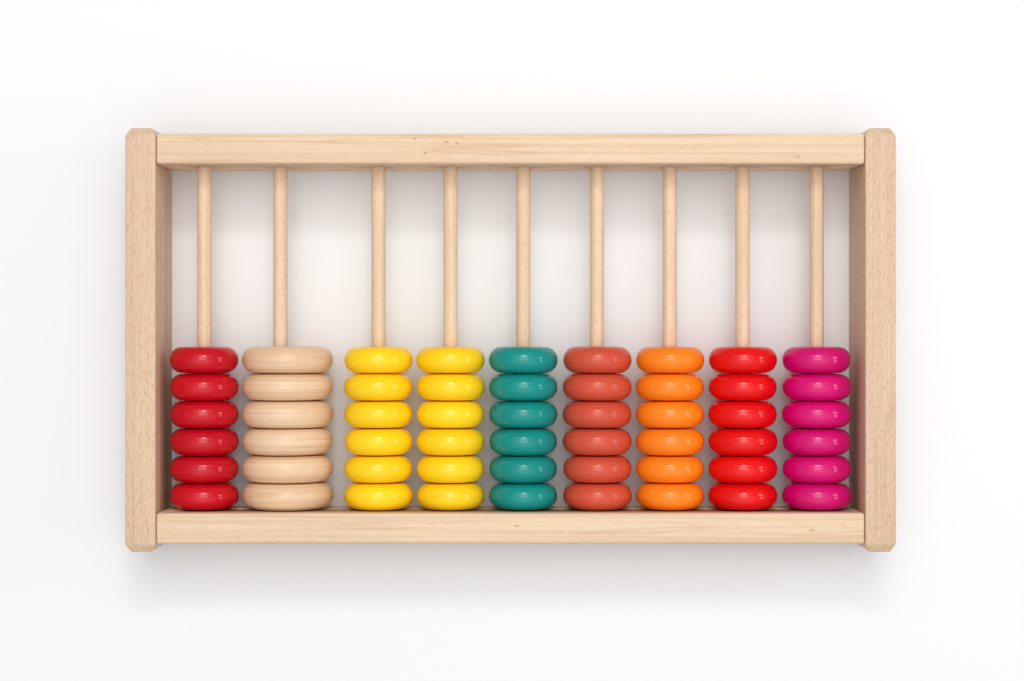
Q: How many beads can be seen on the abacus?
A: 54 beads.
